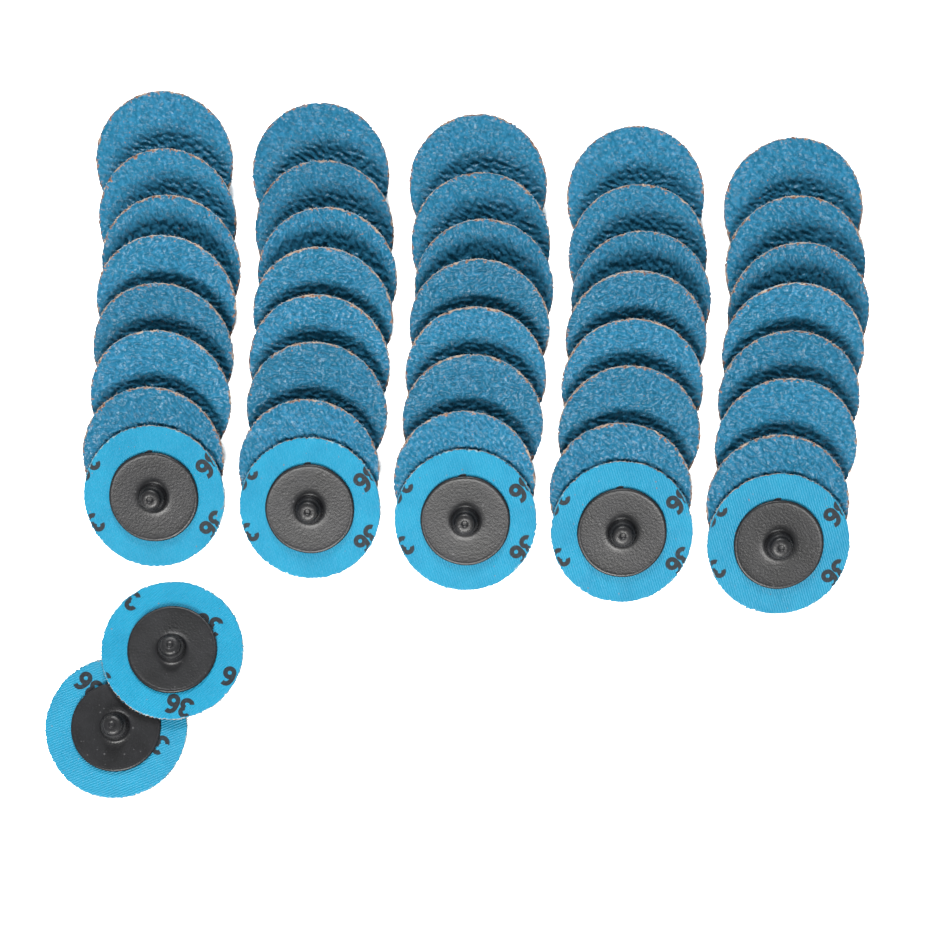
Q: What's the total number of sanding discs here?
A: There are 42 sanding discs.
